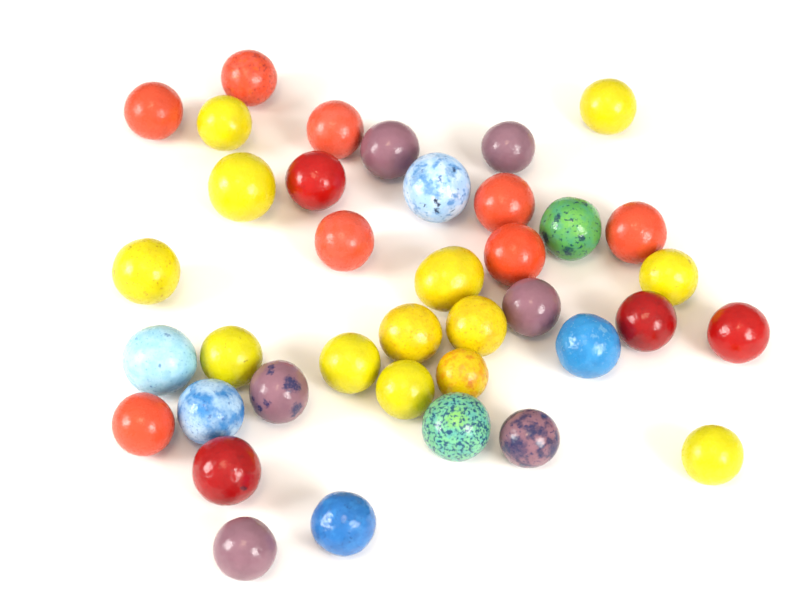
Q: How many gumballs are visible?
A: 38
